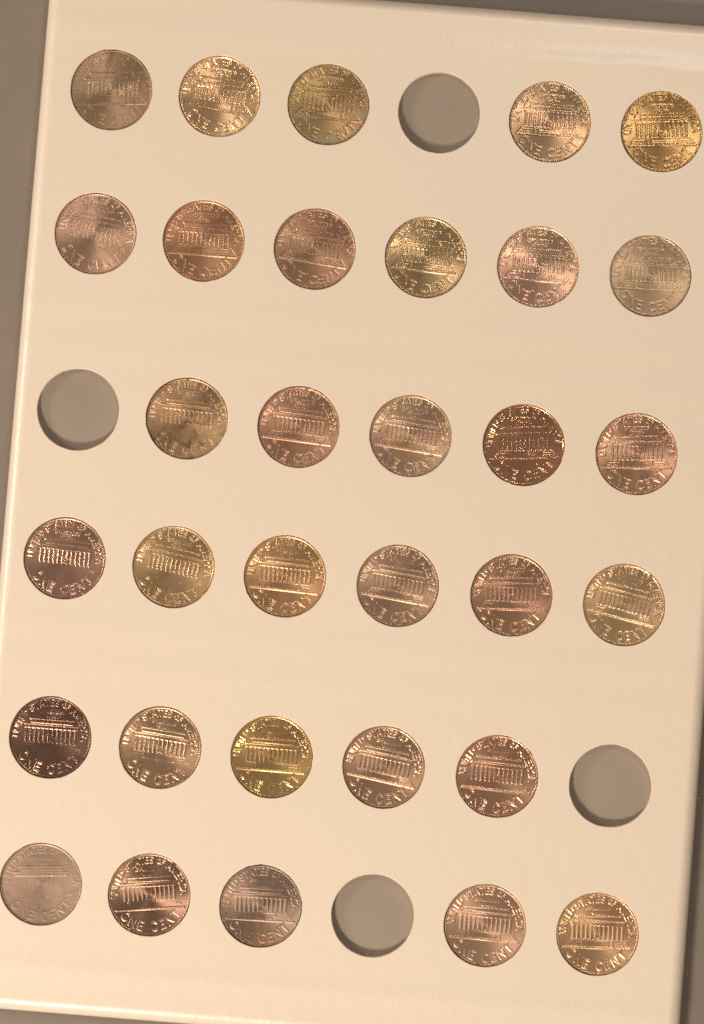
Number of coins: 32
